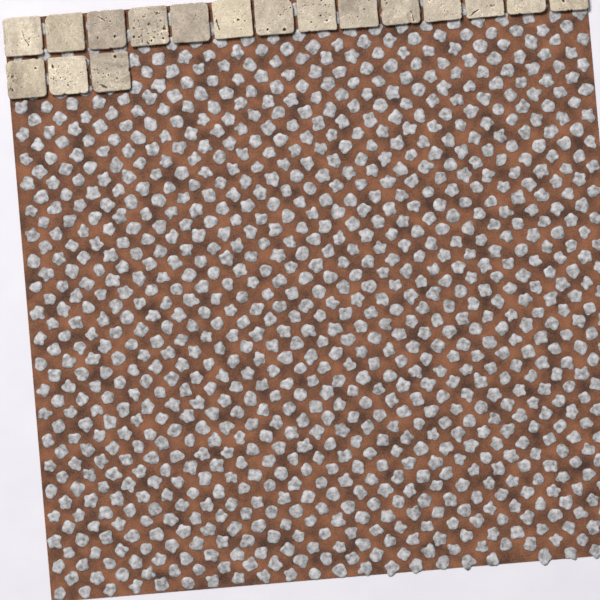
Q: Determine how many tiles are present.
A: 17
